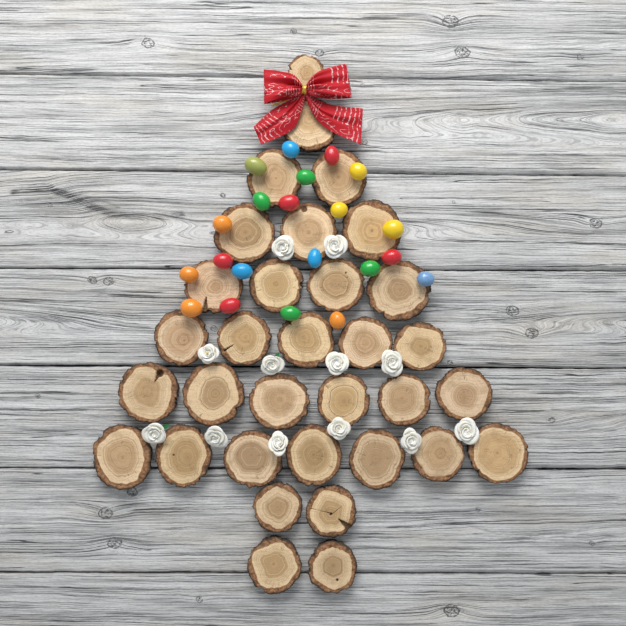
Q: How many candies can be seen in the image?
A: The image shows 21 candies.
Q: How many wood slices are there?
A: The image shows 33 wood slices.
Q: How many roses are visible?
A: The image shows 12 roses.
